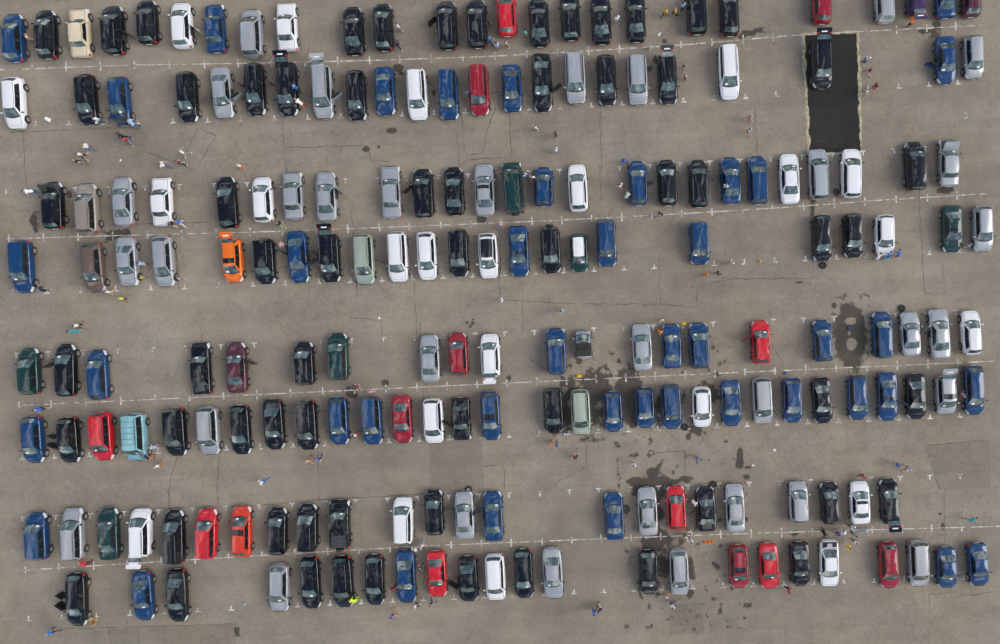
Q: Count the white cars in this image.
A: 23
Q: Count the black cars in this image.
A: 64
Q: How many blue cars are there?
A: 42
